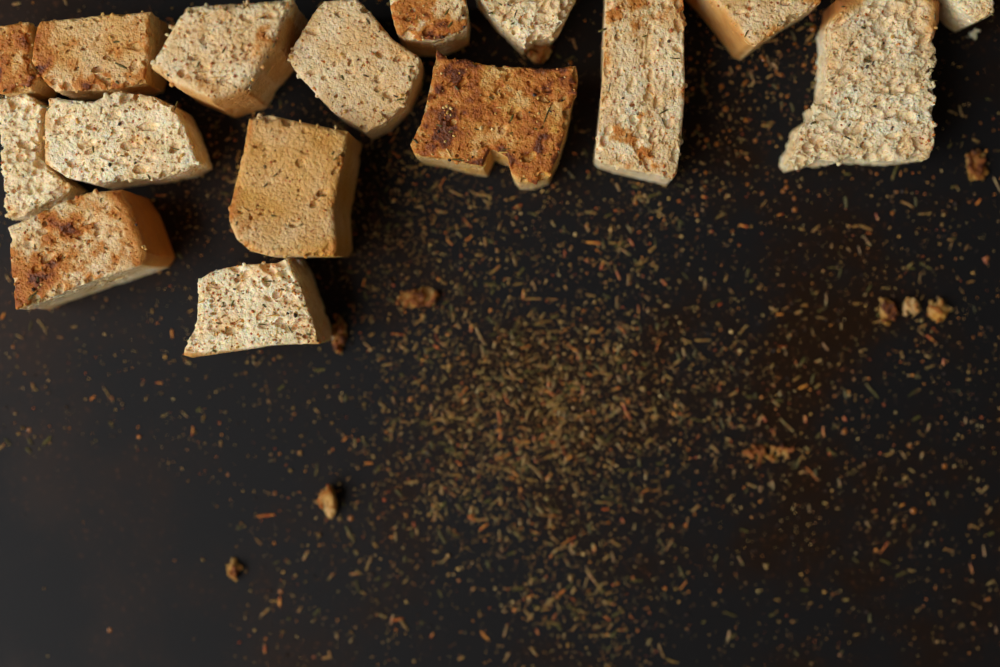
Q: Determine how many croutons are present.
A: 16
